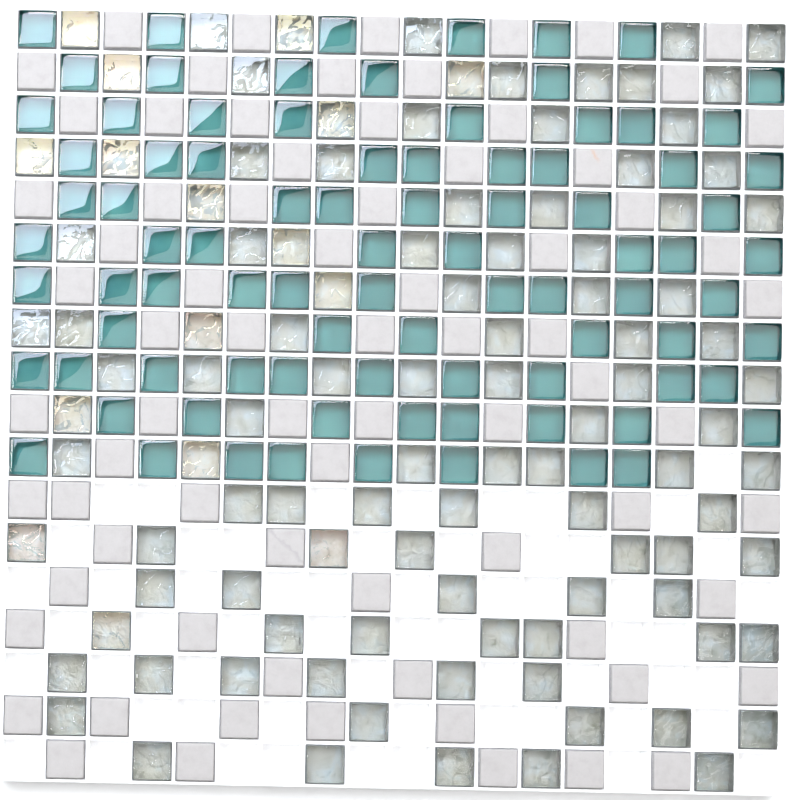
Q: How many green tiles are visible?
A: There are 87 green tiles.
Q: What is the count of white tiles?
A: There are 75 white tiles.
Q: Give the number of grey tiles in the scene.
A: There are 104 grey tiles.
